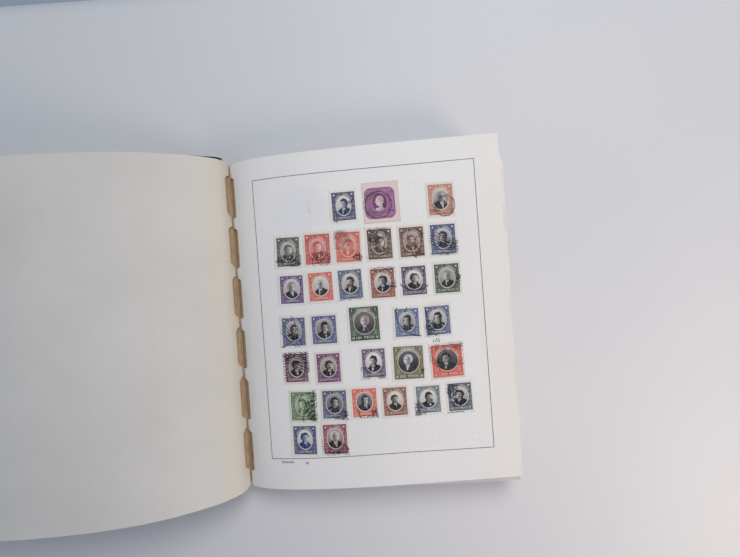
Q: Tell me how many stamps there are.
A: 33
